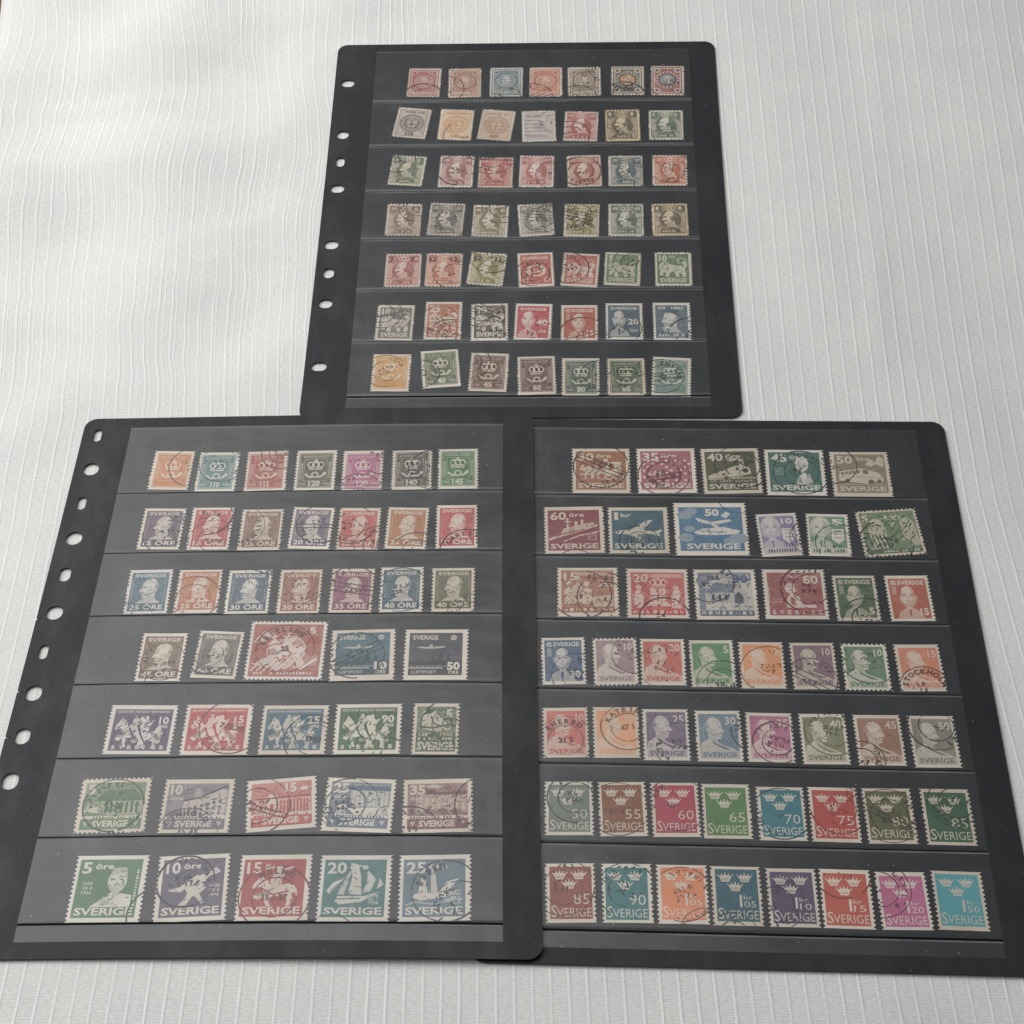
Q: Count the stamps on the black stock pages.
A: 139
